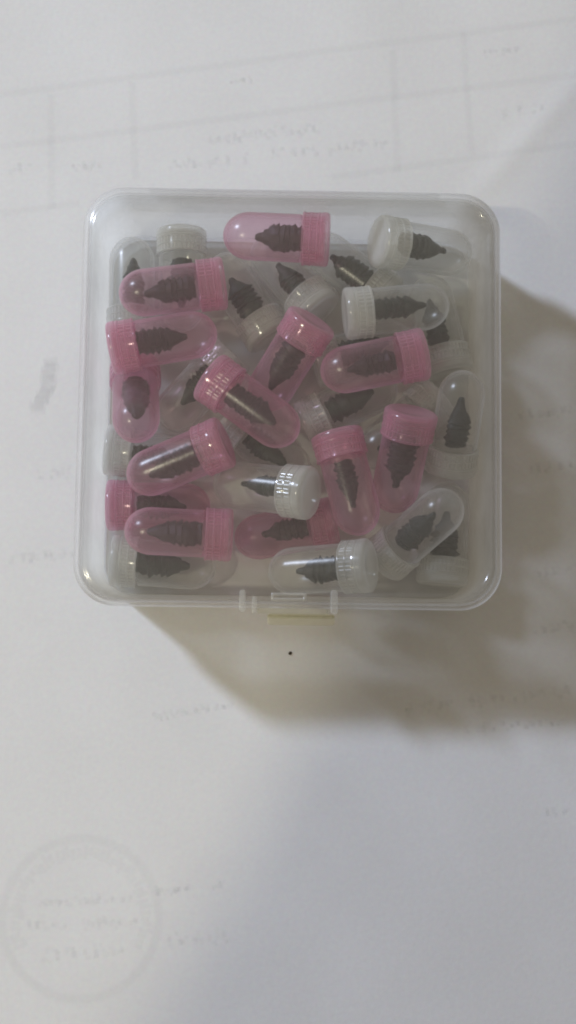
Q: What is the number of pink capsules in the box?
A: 13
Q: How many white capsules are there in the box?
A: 20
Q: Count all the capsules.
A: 33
